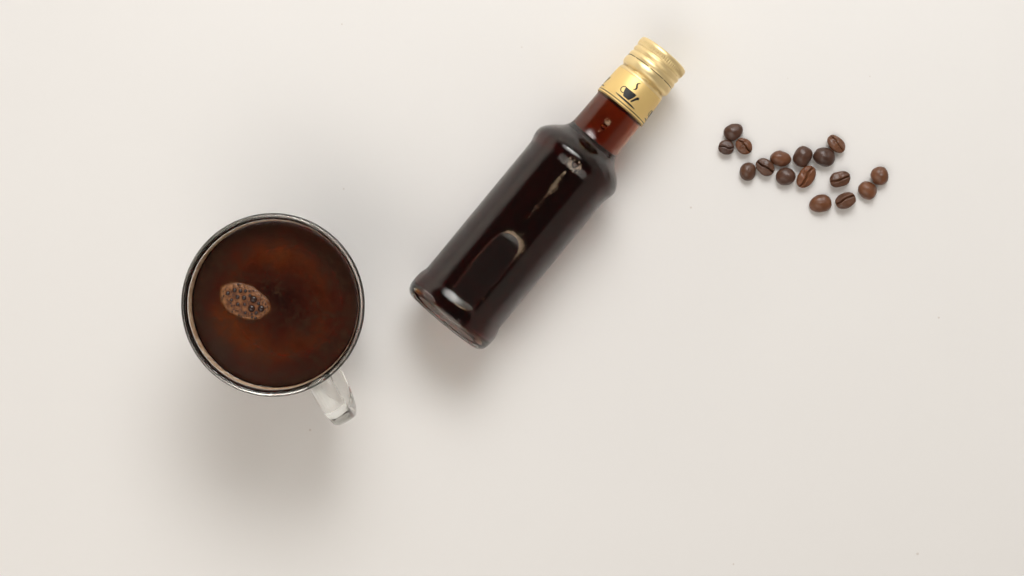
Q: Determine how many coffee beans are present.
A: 16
